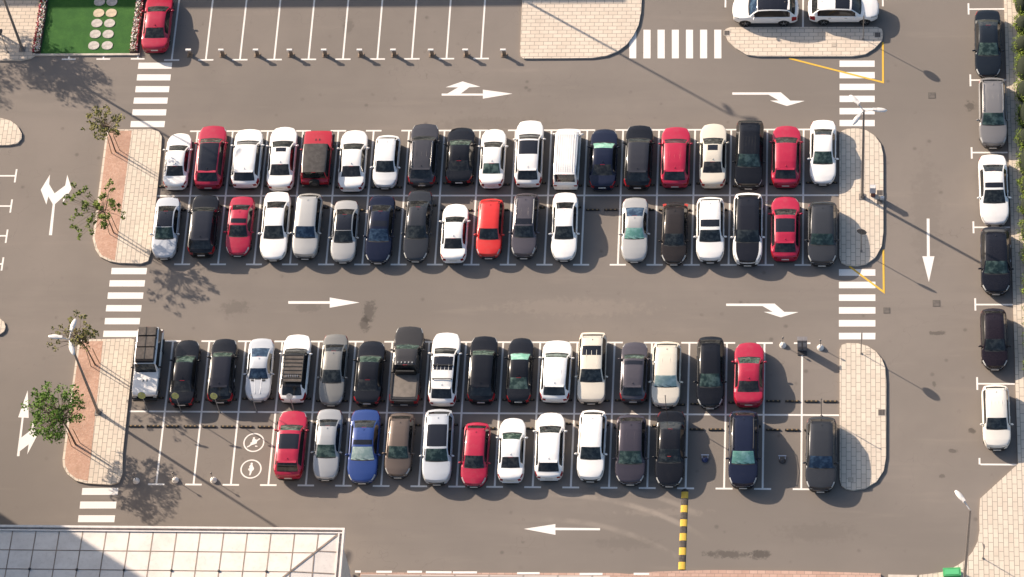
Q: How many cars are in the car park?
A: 76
